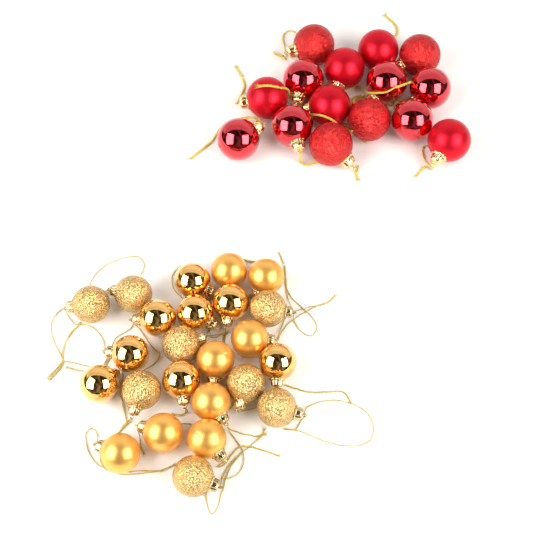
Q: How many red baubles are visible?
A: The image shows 15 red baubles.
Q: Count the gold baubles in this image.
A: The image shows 24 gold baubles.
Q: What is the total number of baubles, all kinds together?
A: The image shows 39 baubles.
